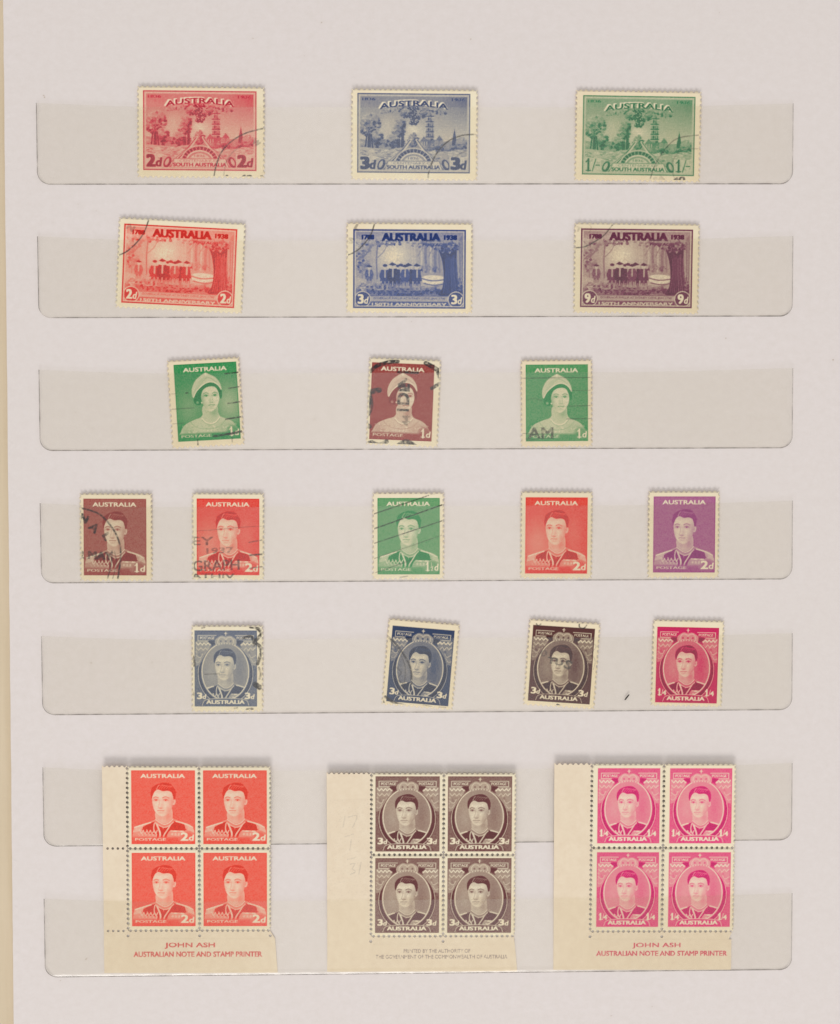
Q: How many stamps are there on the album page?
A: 30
